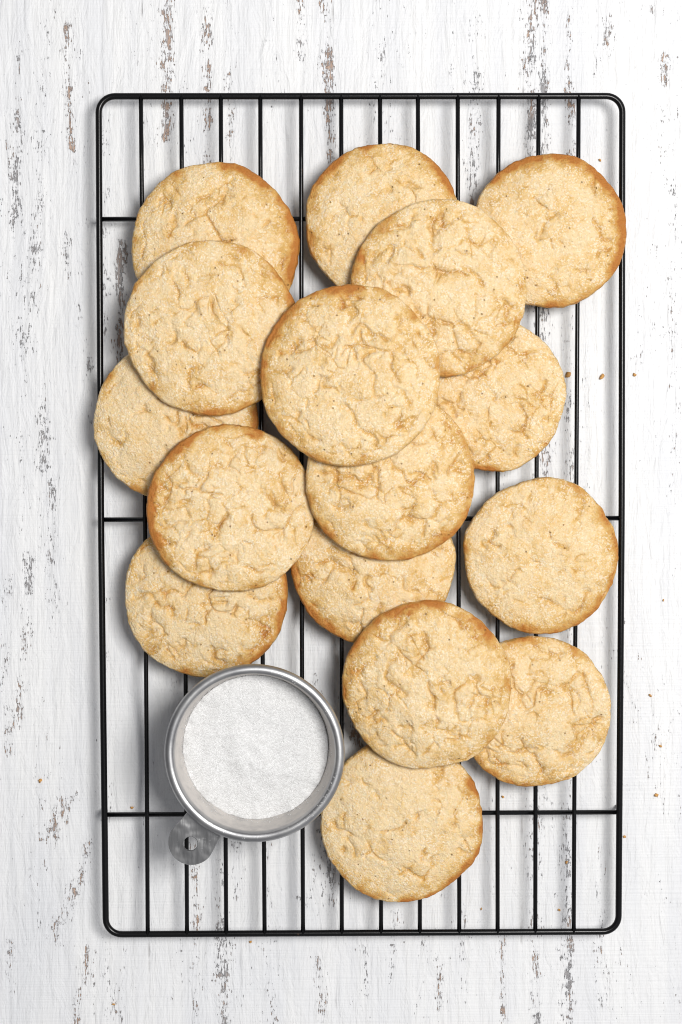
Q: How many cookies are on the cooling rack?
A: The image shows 16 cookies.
